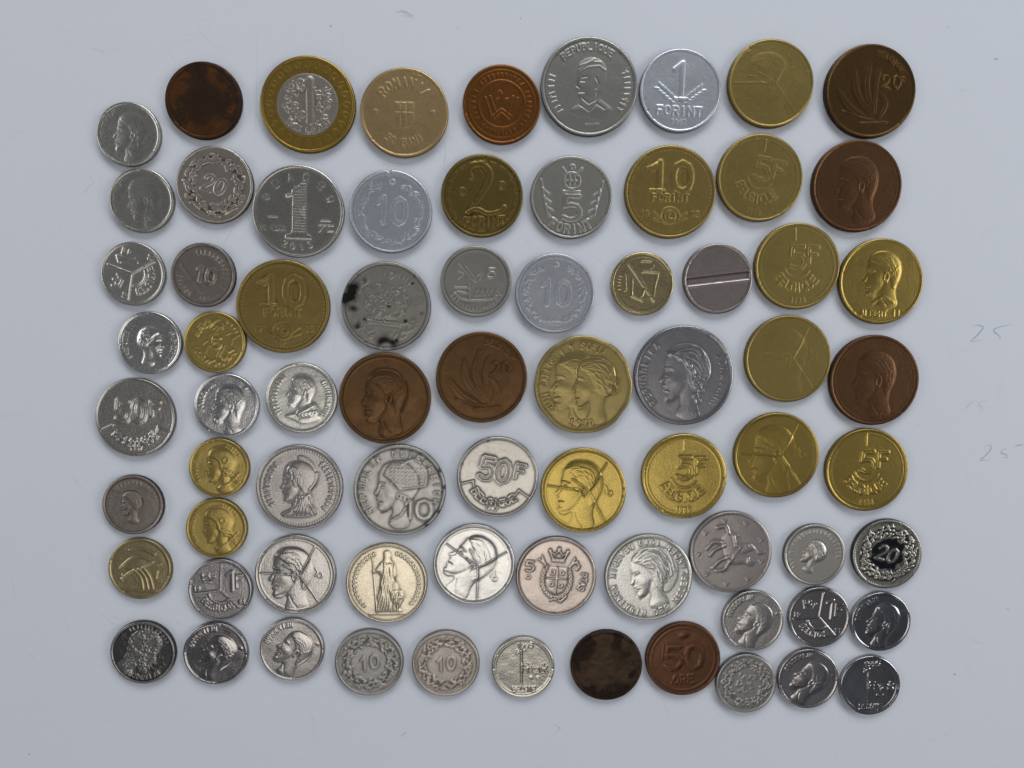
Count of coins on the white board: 73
